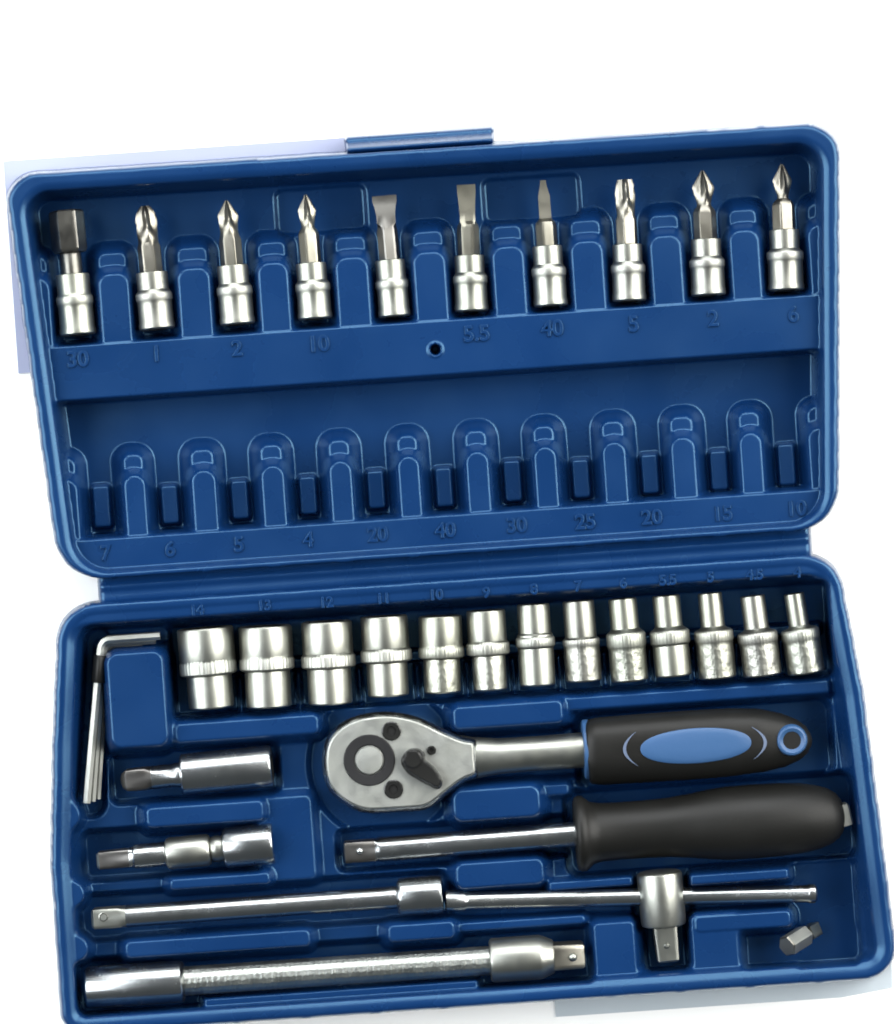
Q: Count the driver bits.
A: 10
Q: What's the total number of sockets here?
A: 13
